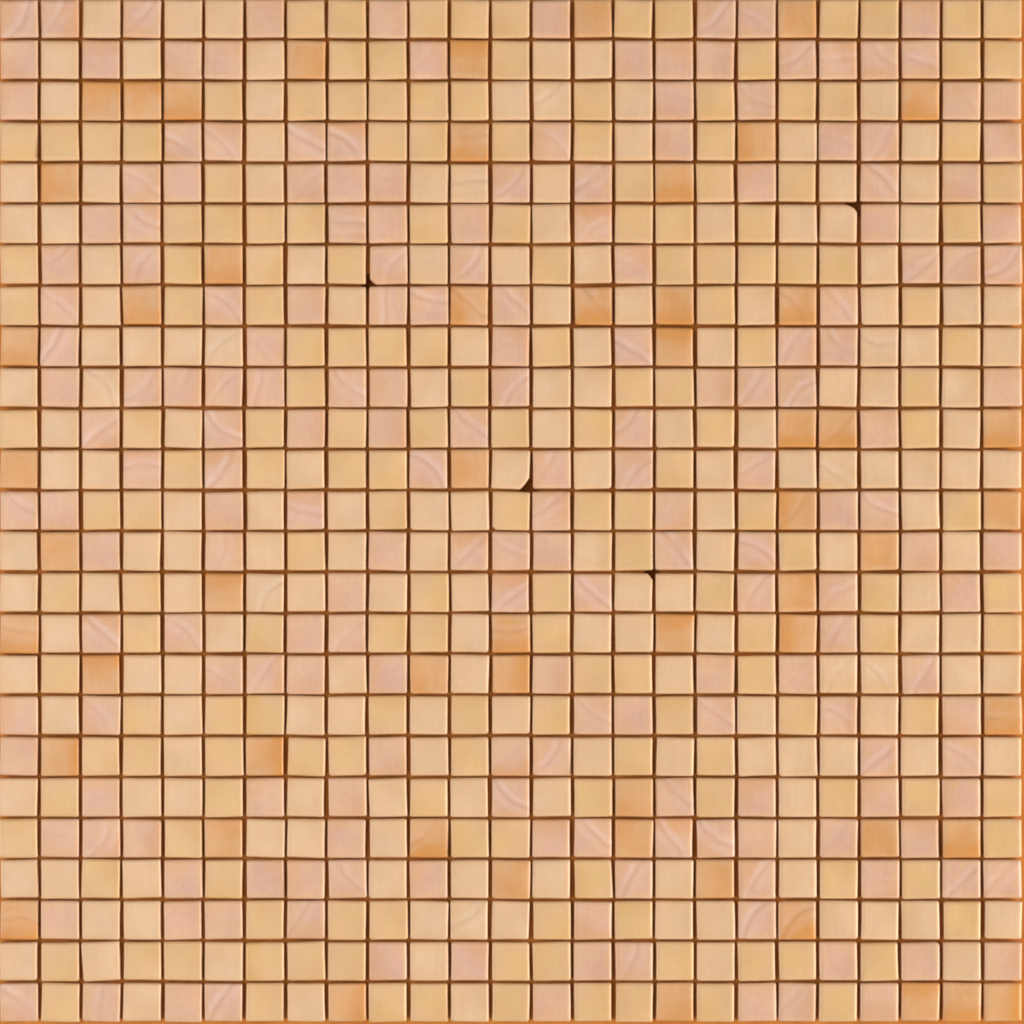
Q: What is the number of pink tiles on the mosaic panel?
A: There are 199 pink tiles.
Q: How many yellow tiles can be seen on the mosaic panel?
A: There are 185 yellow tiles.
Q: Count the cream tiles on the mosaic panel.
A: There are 185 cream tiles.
